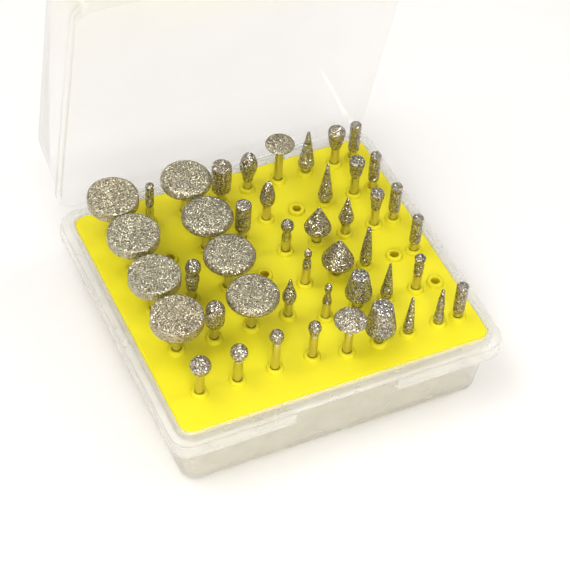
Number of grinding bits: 45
